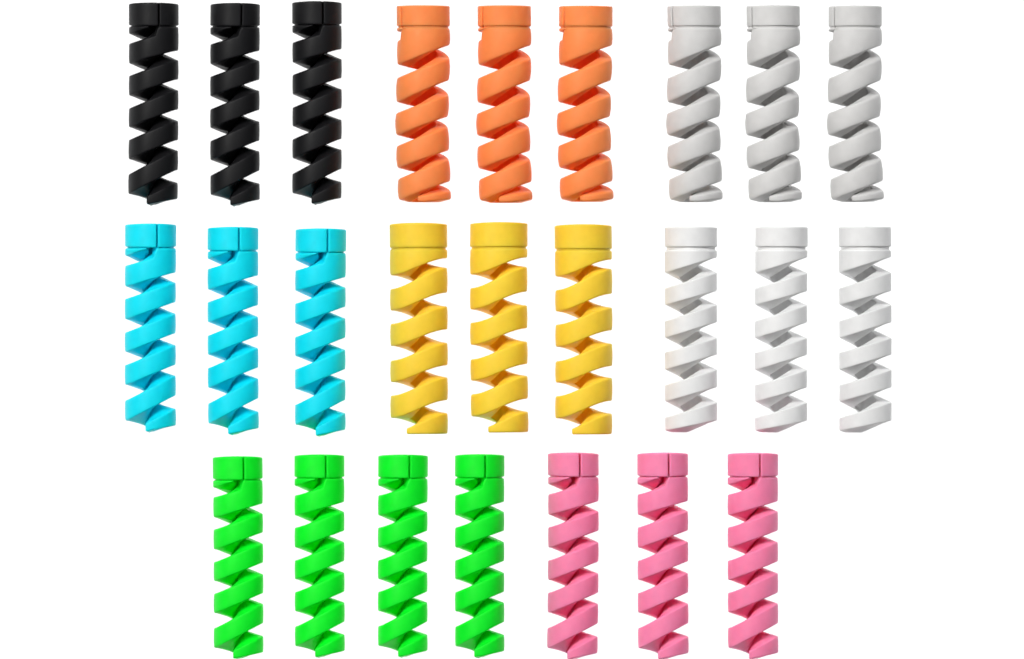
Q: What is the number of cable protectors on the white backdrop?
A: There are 25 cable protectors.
